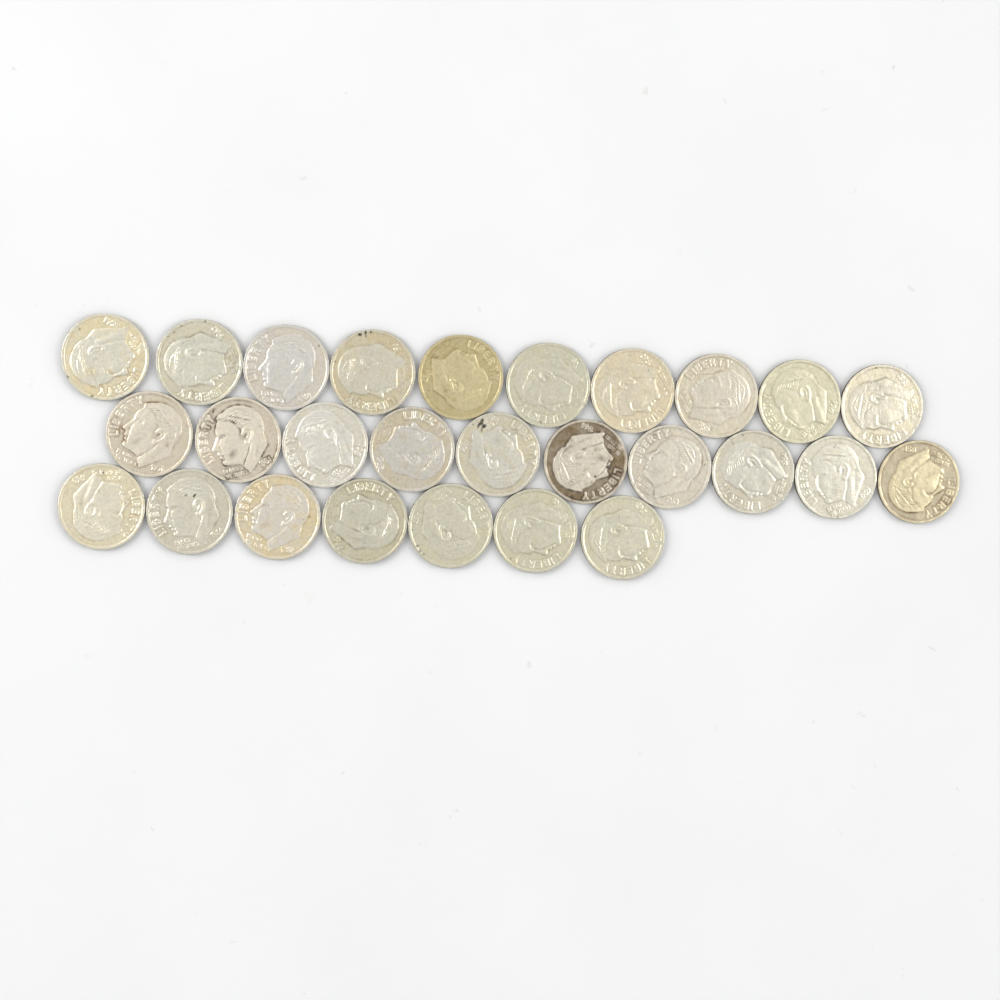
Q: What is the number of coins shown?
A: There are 27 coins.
